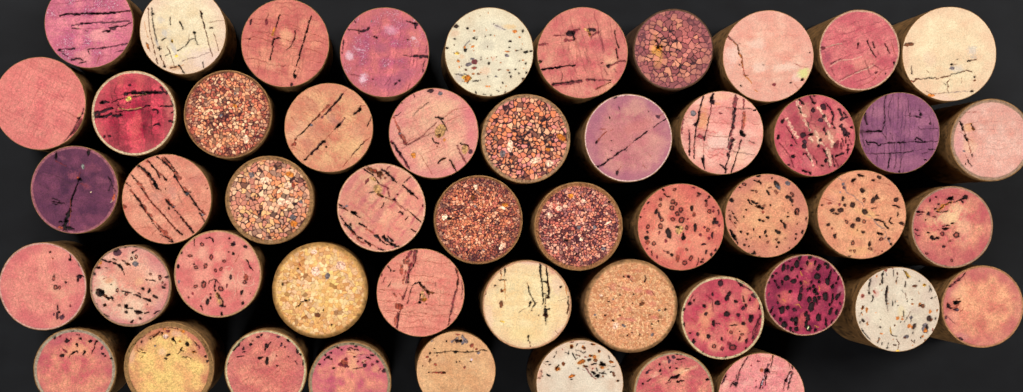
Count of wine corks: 50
